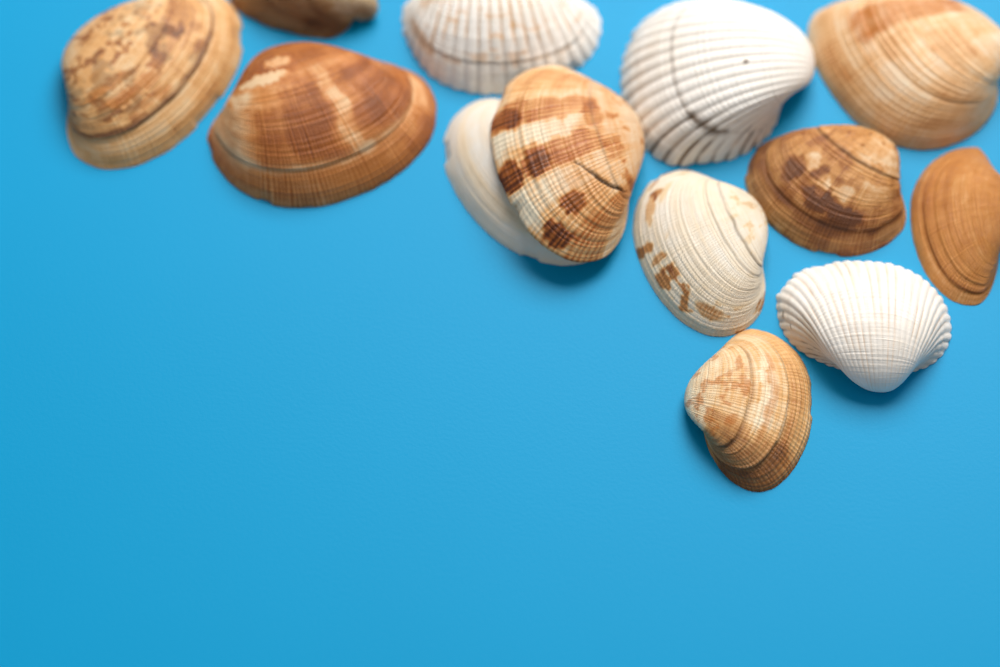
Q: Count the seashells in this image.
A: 13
